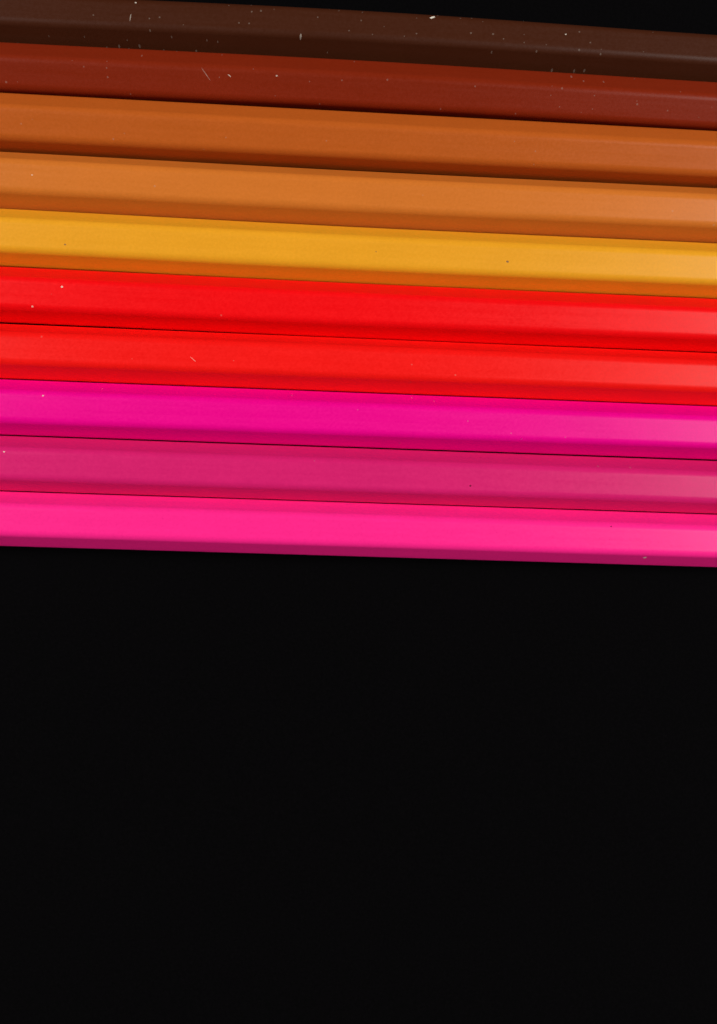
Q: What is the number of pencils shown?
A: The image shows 10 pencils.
